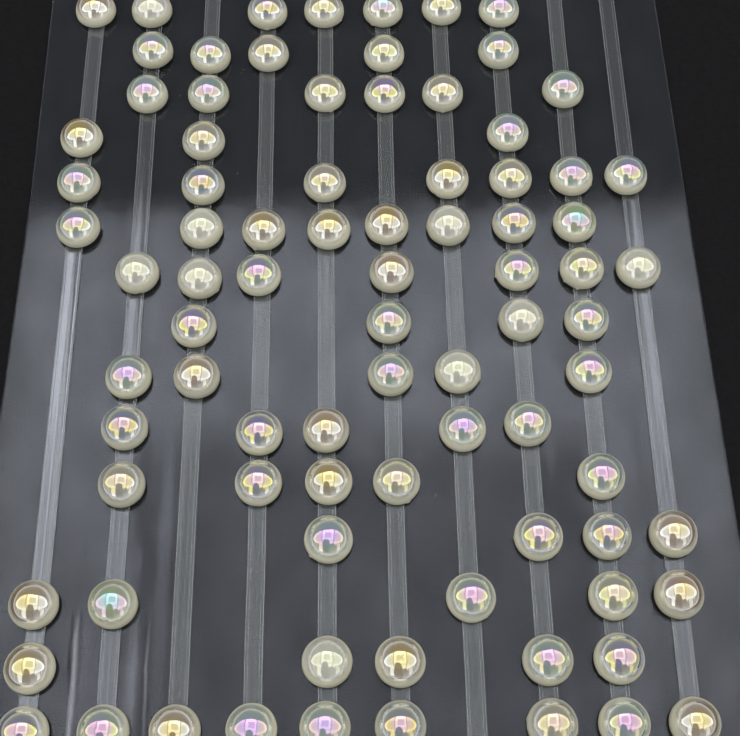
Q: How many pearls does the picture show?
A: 85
